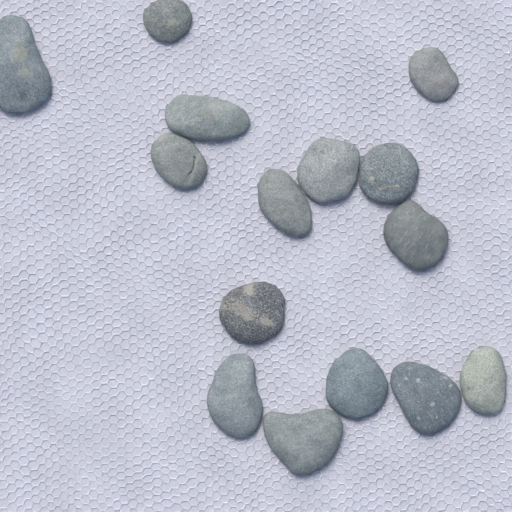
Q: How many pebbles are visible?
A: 15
